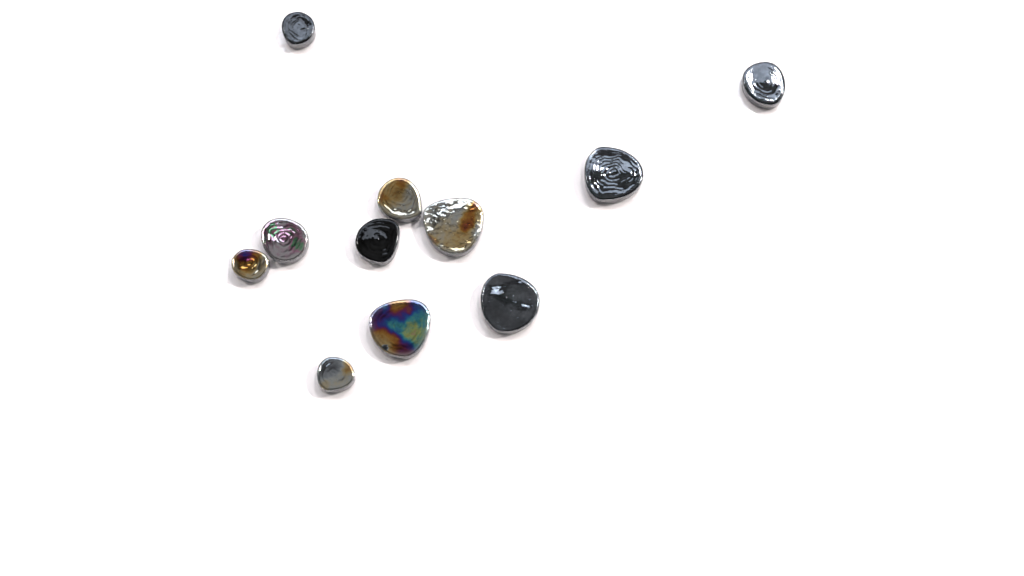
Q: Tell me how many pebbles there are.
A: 11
